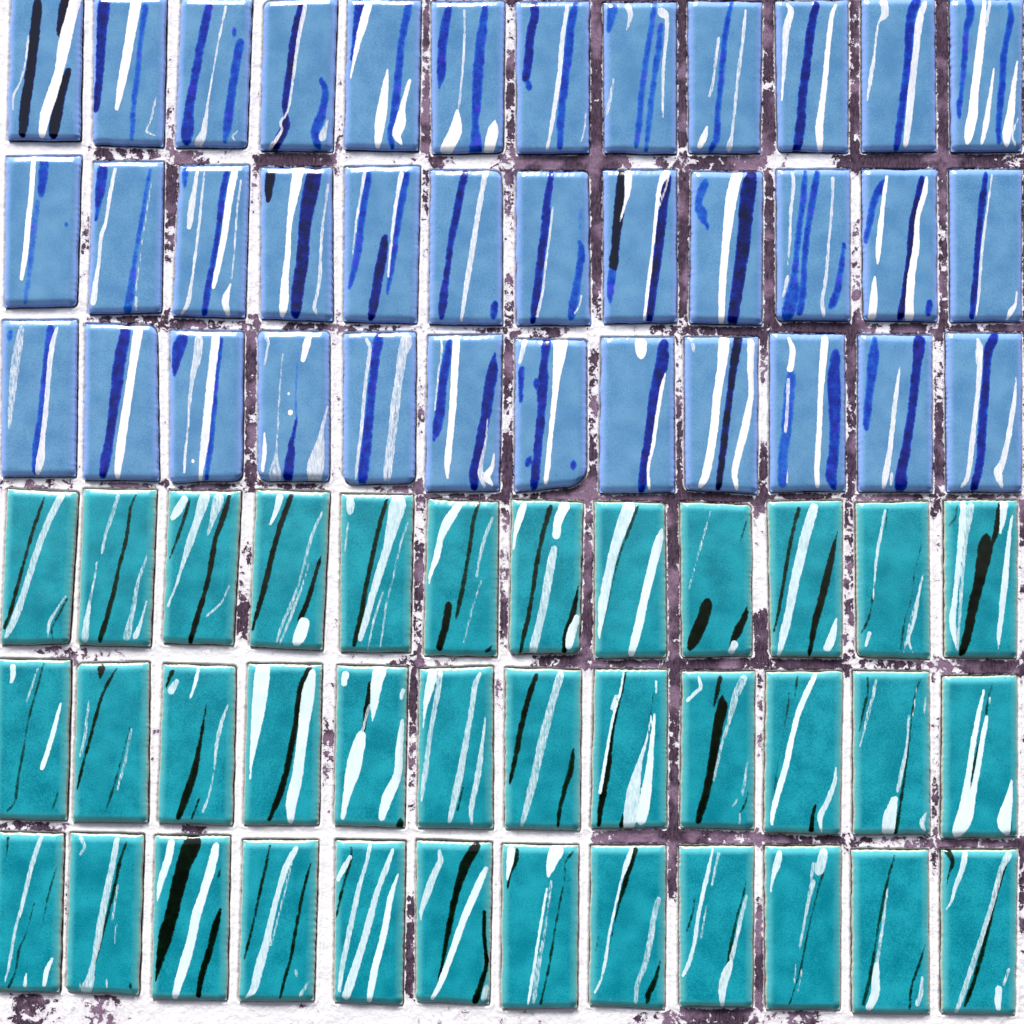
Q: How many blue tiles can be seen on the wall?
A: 36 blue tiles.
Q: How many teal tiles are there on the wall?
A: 36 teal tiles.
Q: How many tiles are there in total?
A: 72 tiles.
